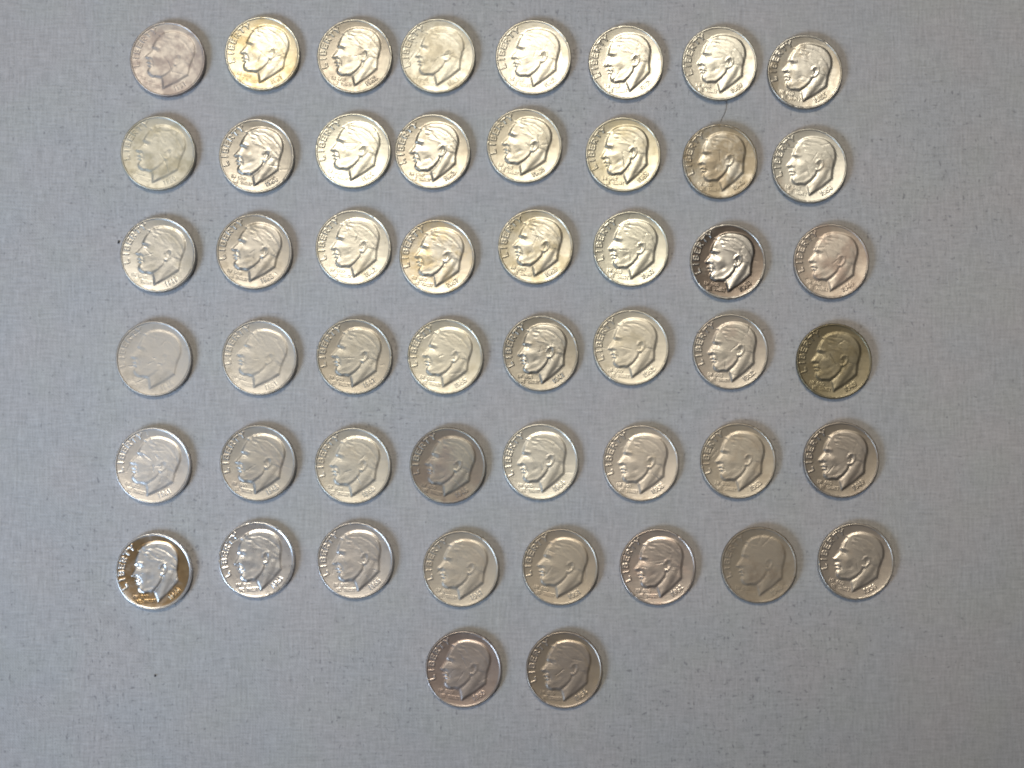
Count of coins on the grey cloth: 50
